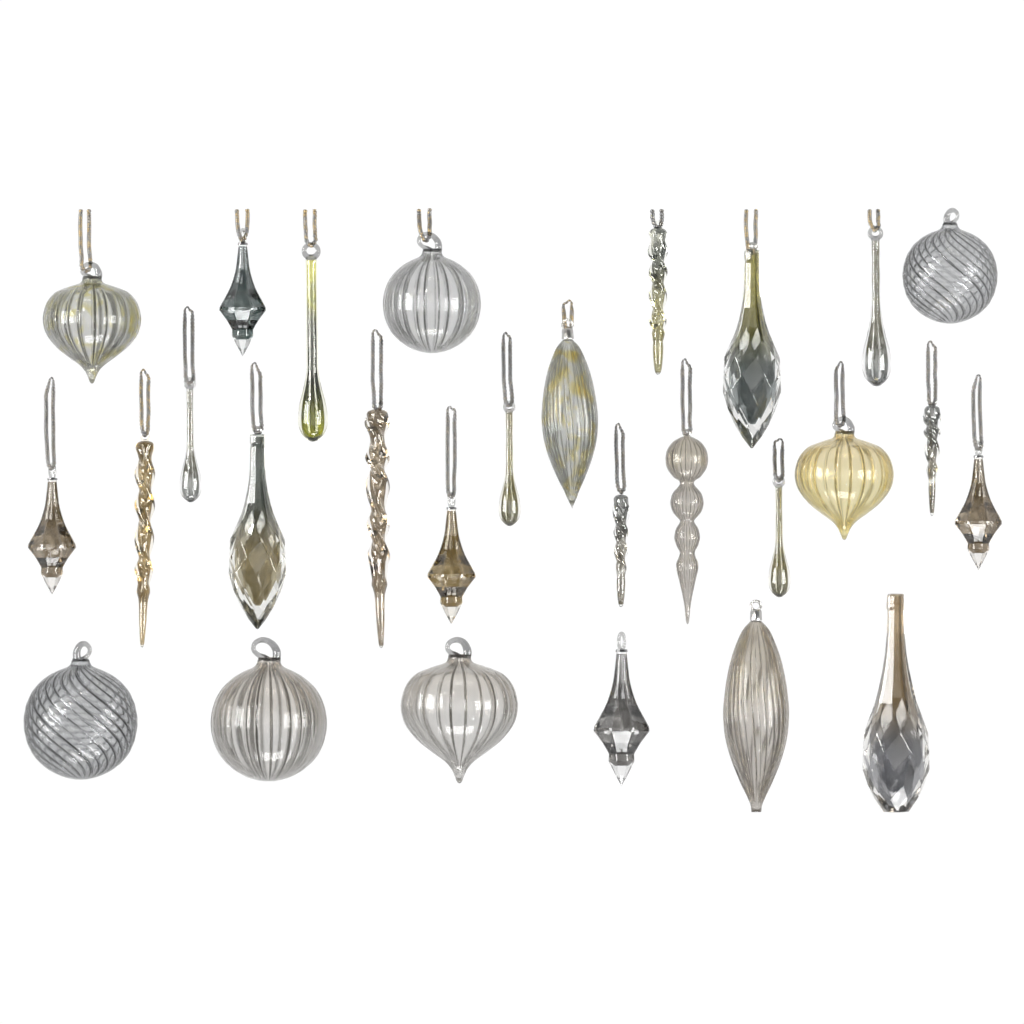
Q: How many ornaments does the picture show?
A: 28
